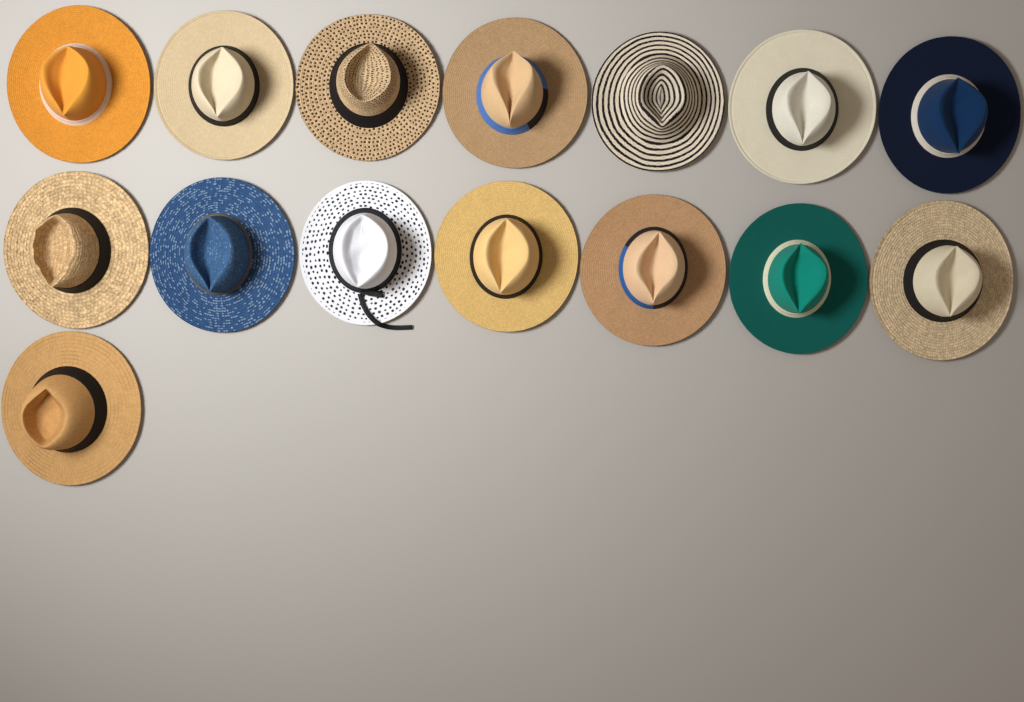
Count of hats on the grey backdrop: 15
